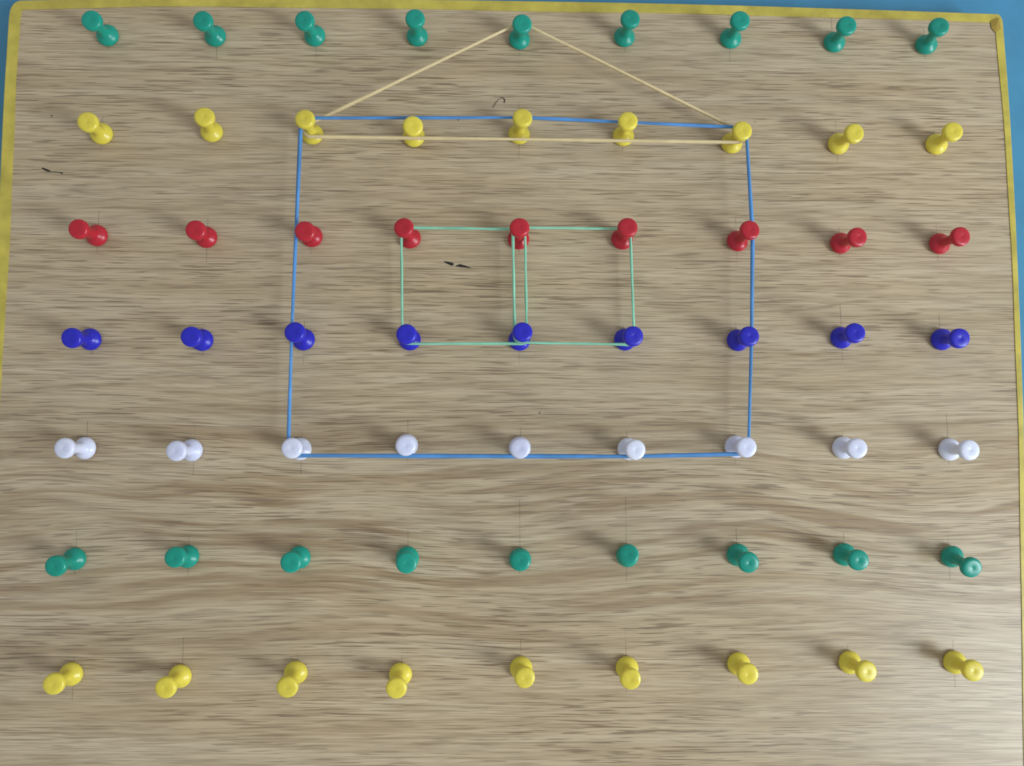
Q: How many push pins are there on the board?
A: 63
